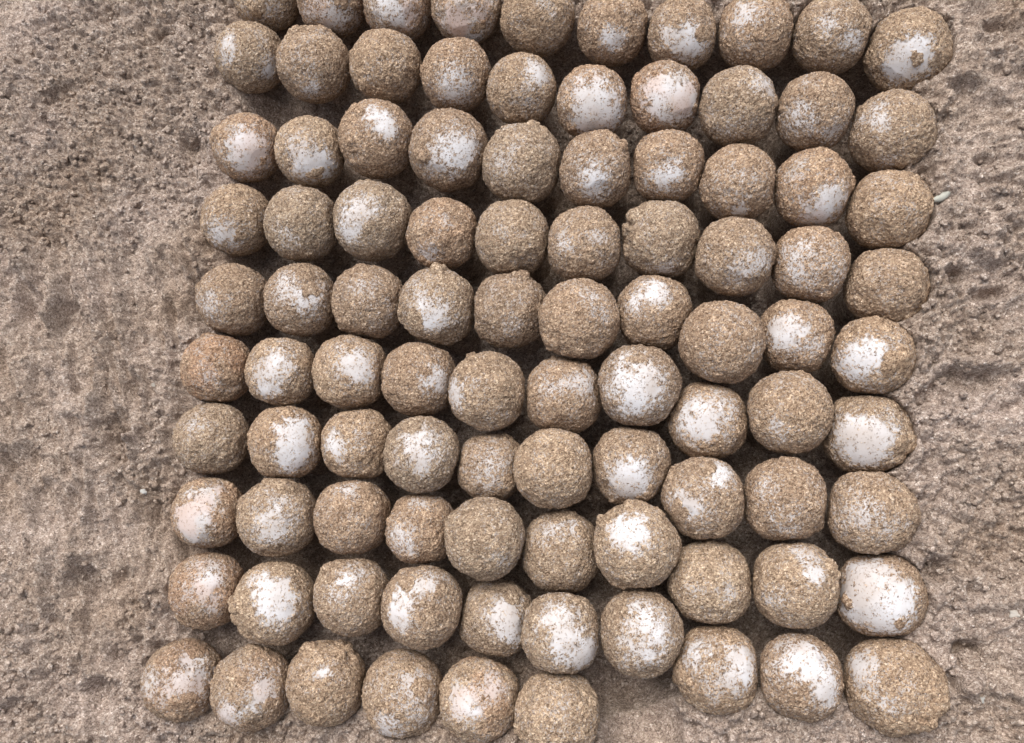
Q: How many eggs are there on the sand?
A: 96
